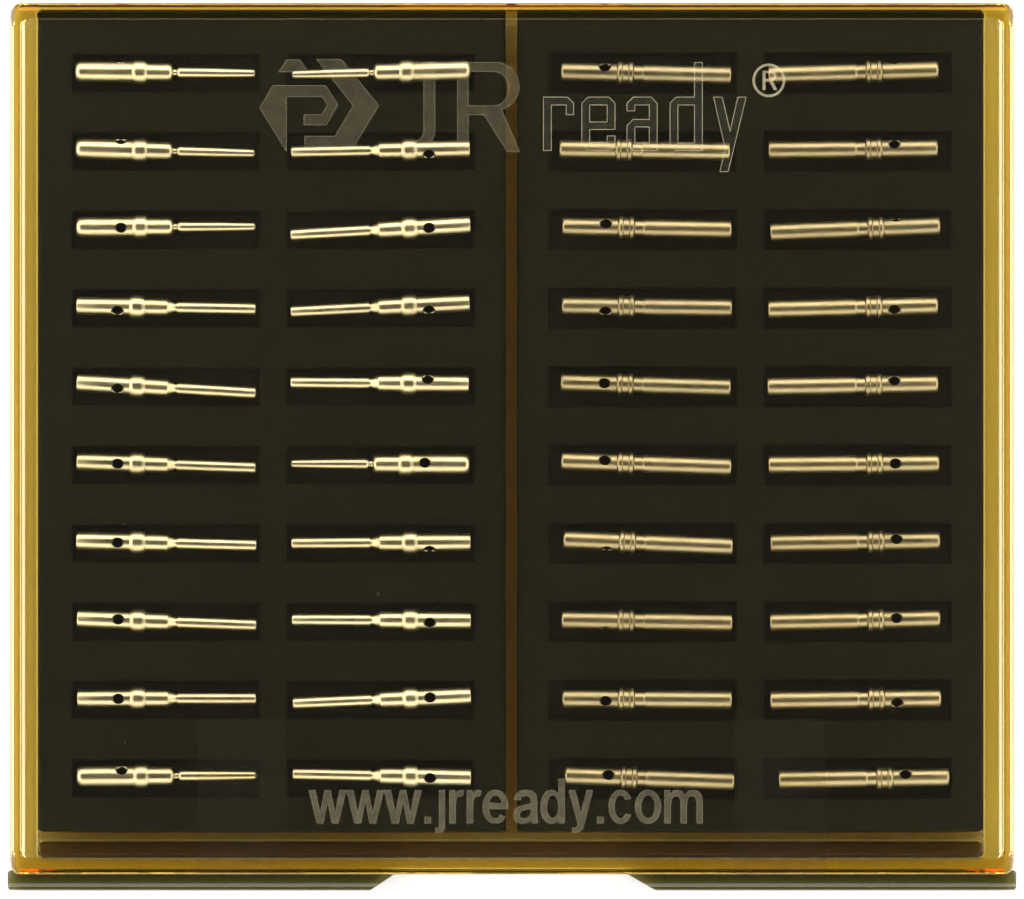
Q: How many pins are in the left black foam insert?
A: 20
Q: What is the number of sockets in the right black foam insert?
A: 20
